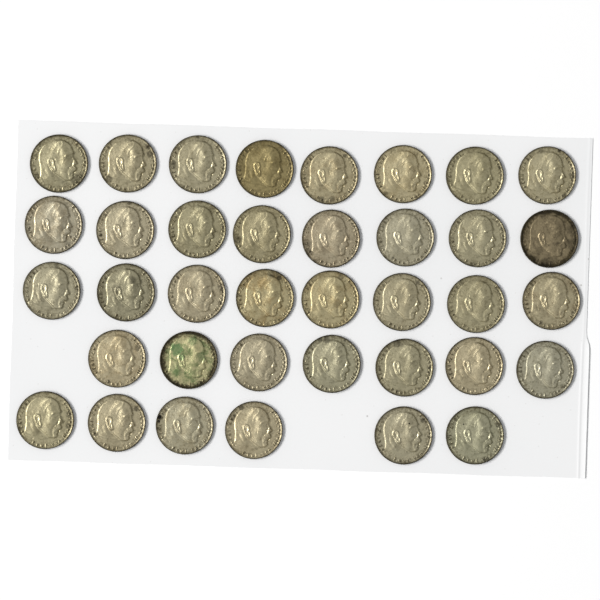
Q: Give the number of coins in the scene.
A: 37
